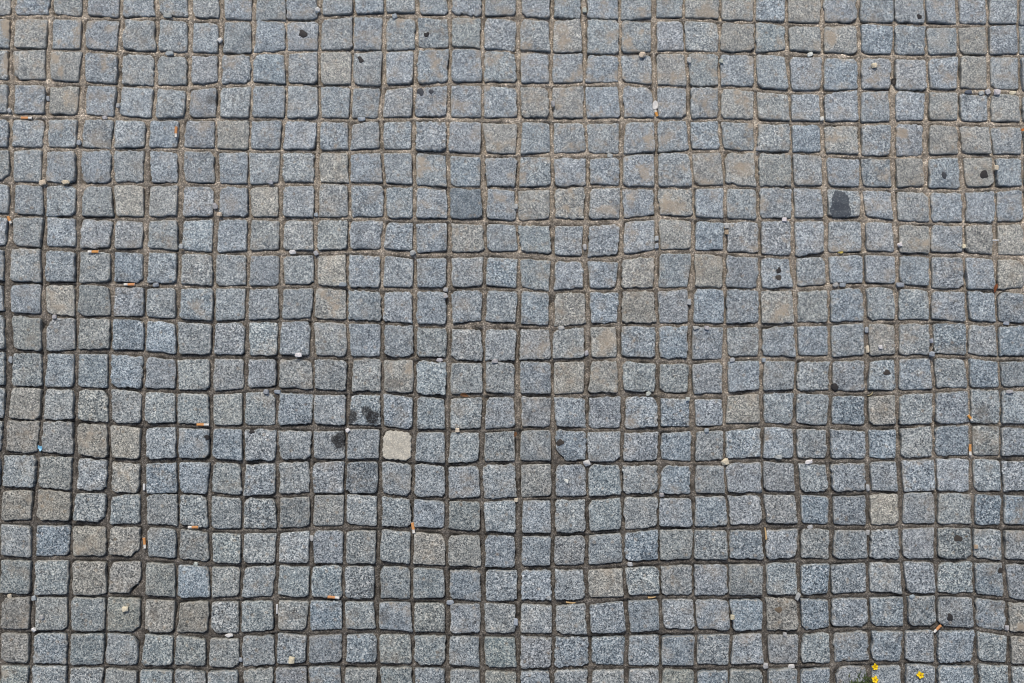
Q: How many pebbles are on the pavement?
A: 111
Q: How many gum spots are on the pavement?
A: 20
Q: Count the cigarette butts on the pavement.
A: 14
